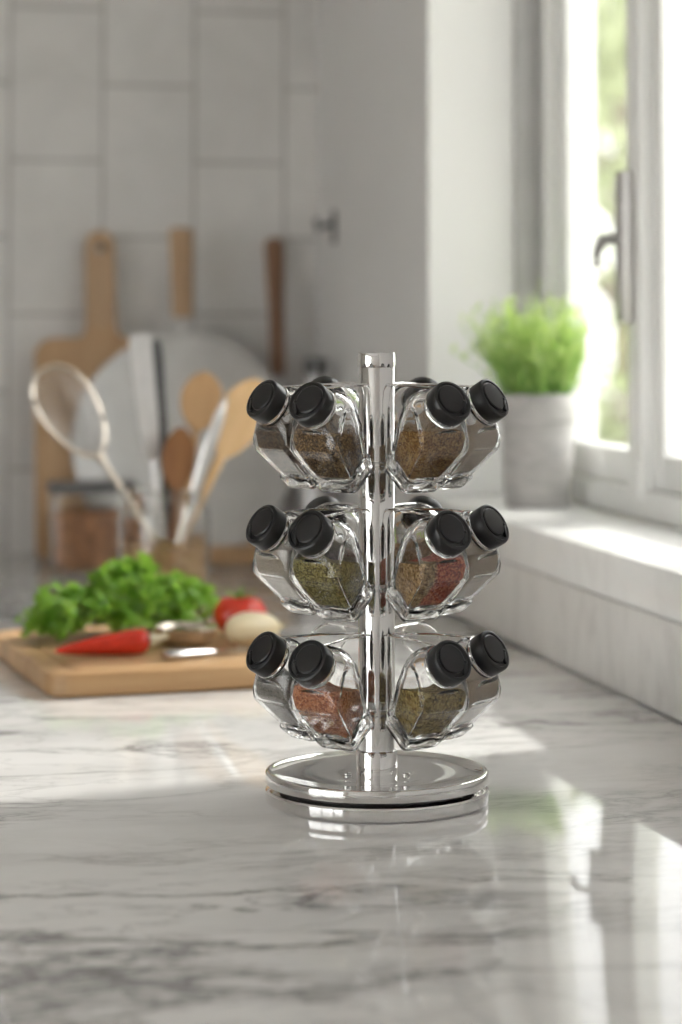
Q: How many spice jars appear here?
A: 16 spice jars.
